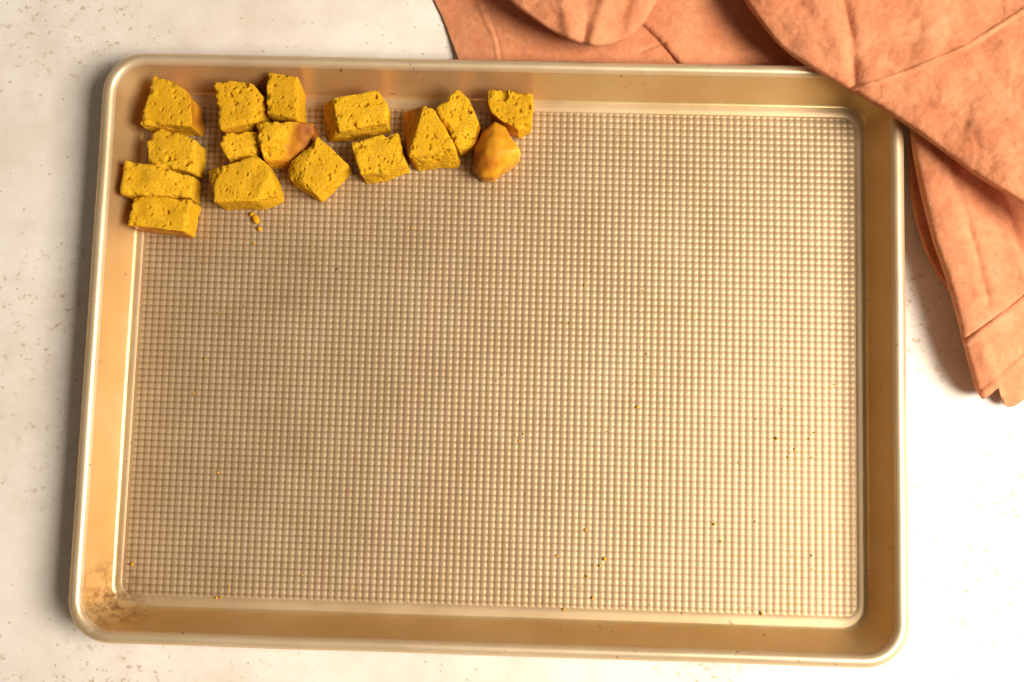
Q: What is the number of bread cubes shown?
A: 16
